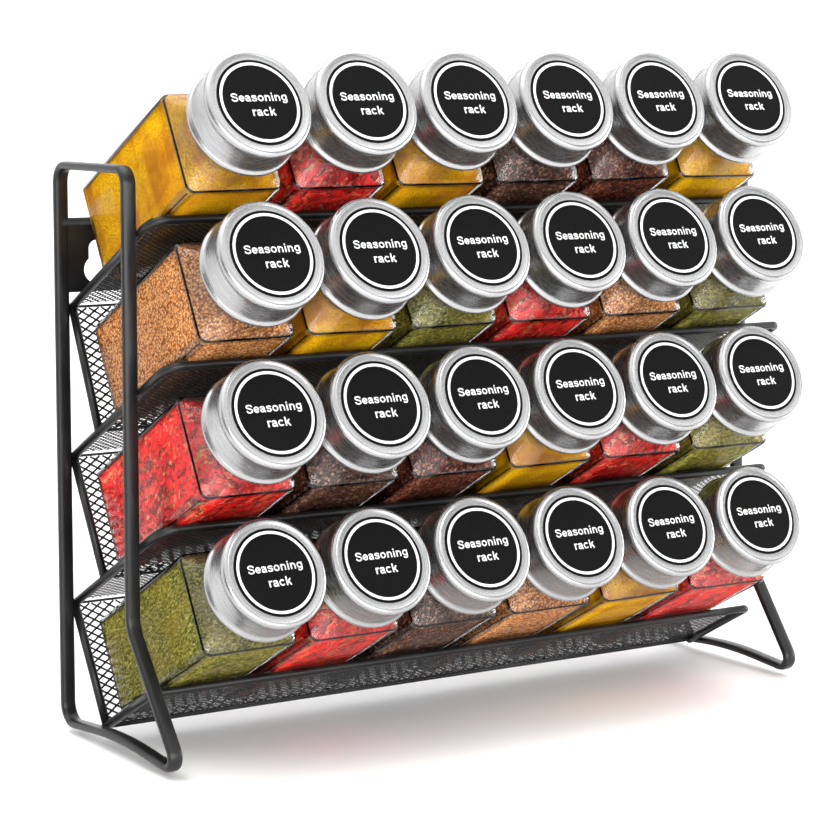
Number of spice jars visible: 24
